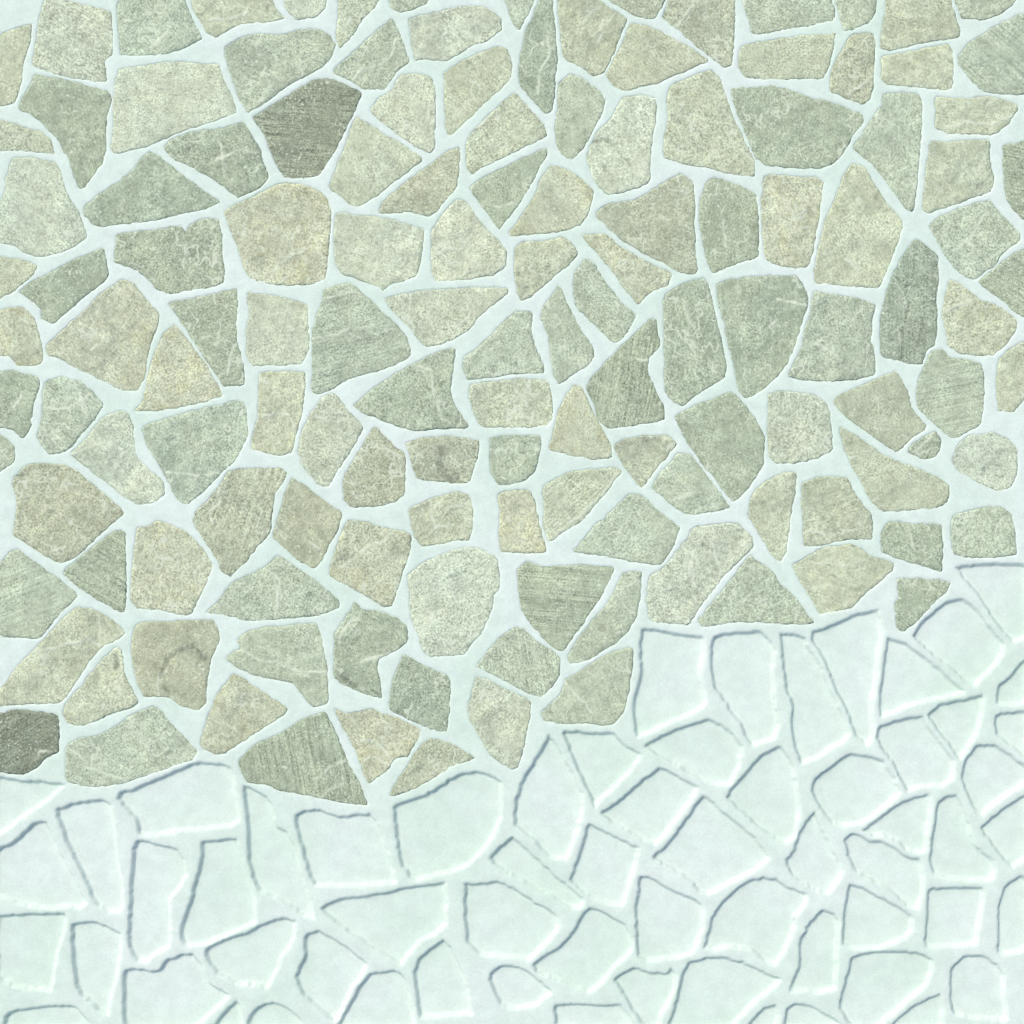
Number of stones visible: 137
